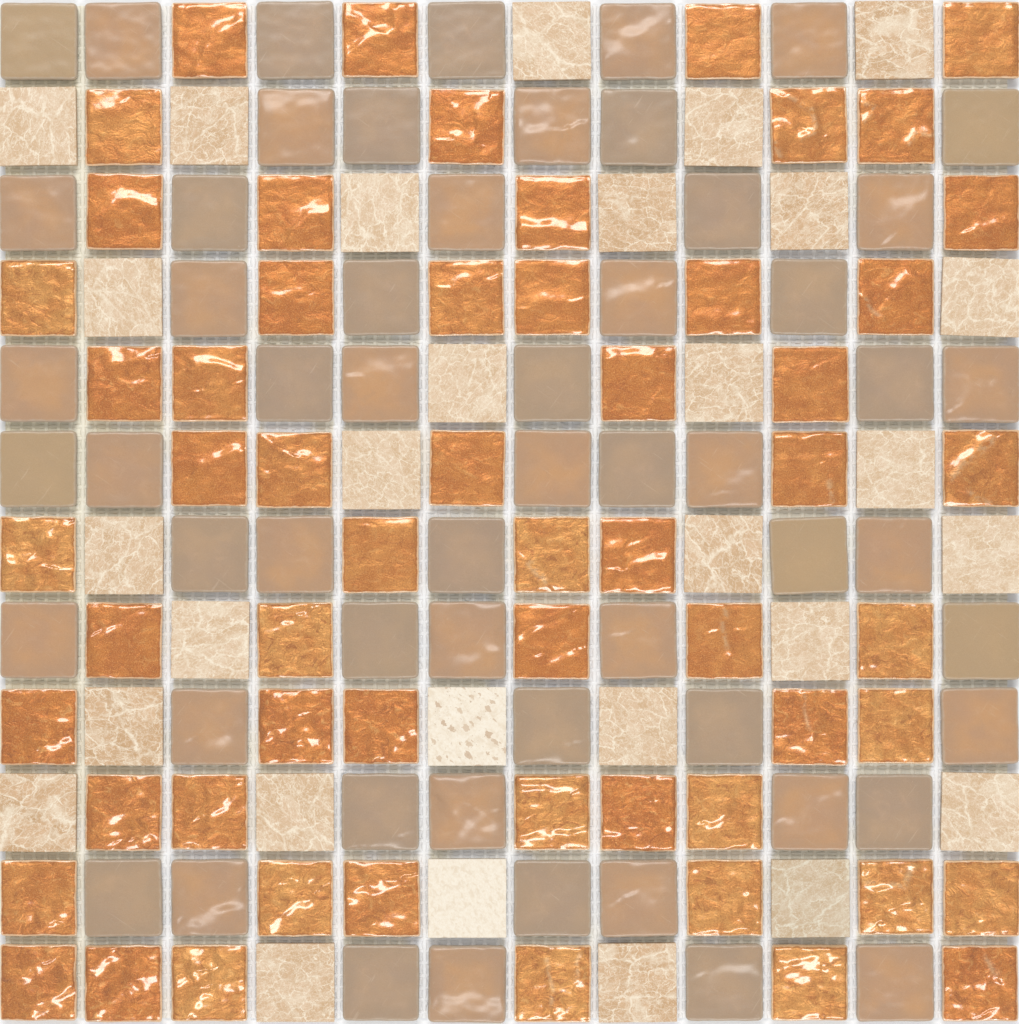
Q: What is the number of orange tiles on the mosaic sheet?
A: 58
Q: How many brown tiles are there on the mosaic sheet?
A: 57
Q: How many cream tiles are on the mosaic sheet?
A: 29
